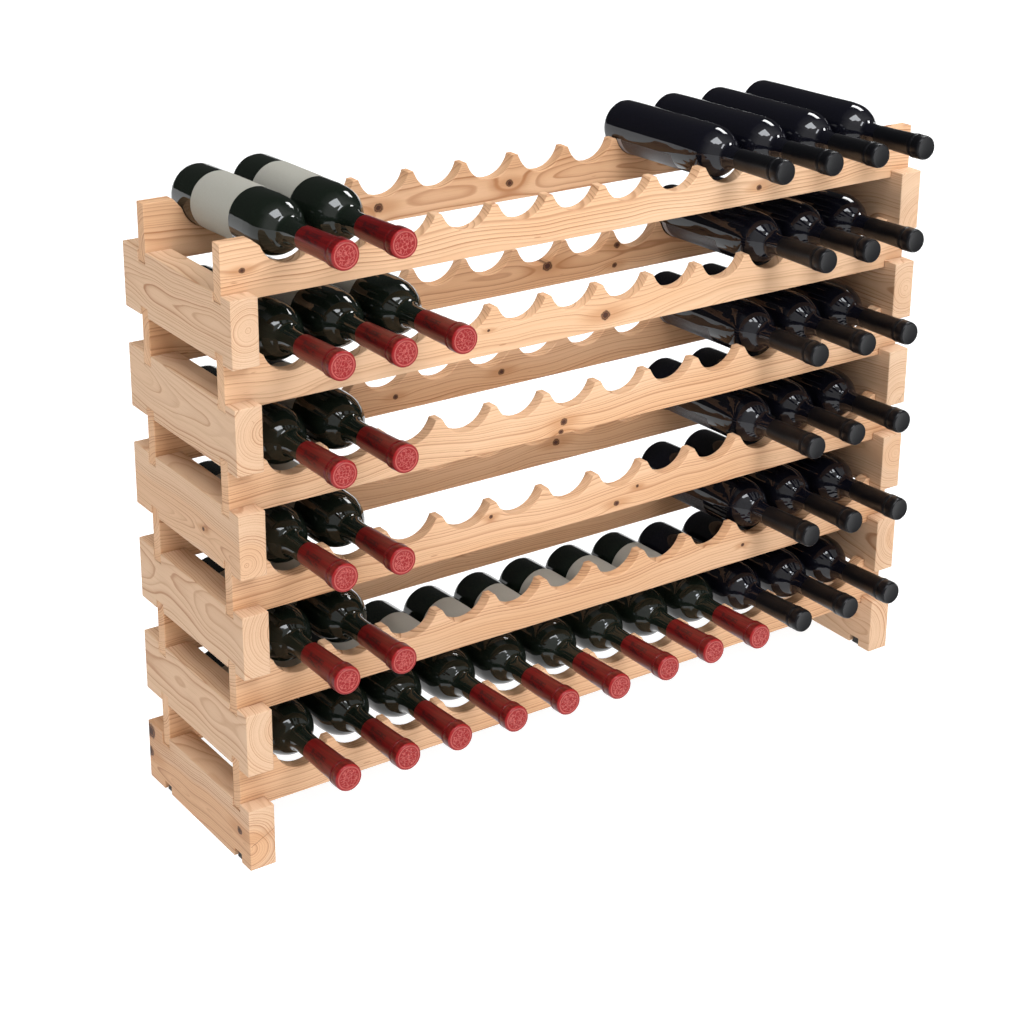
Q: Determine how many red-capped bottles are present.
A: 20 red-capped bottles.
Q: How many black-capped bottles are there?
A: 19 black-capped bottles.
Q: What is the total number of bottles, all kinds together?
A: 39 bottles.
